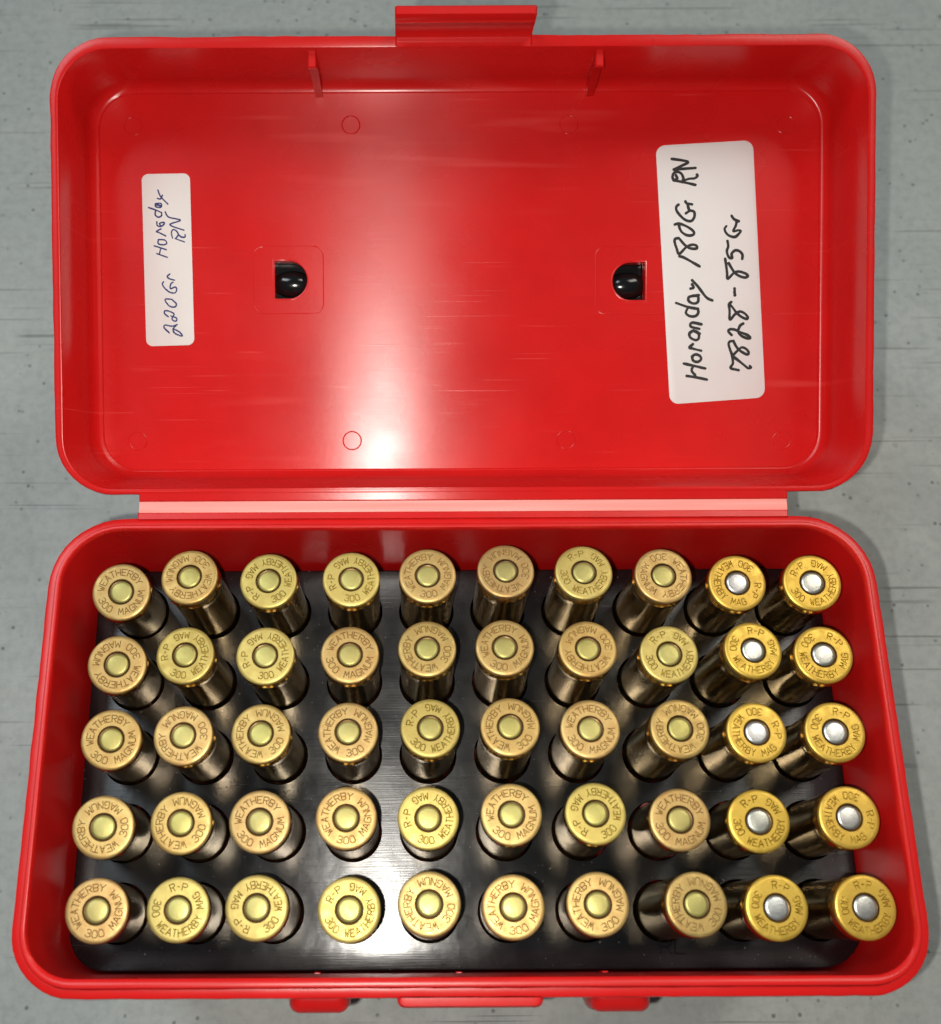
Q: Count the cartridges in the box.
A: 50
